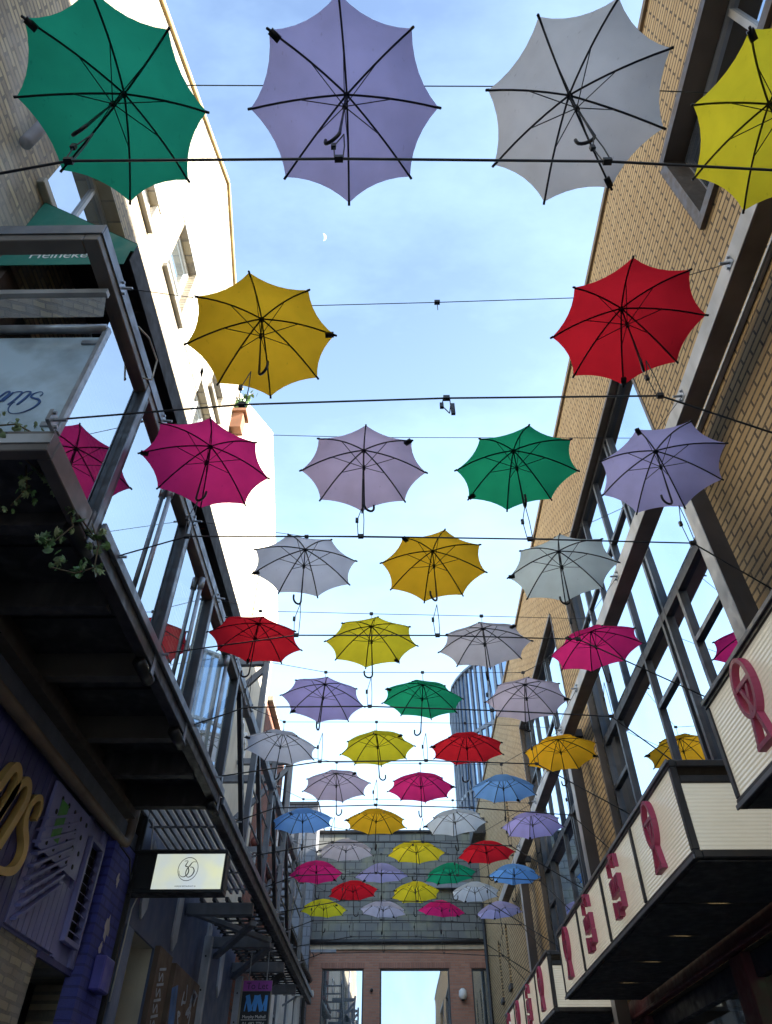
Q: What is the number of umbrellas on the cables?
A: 45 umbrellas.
